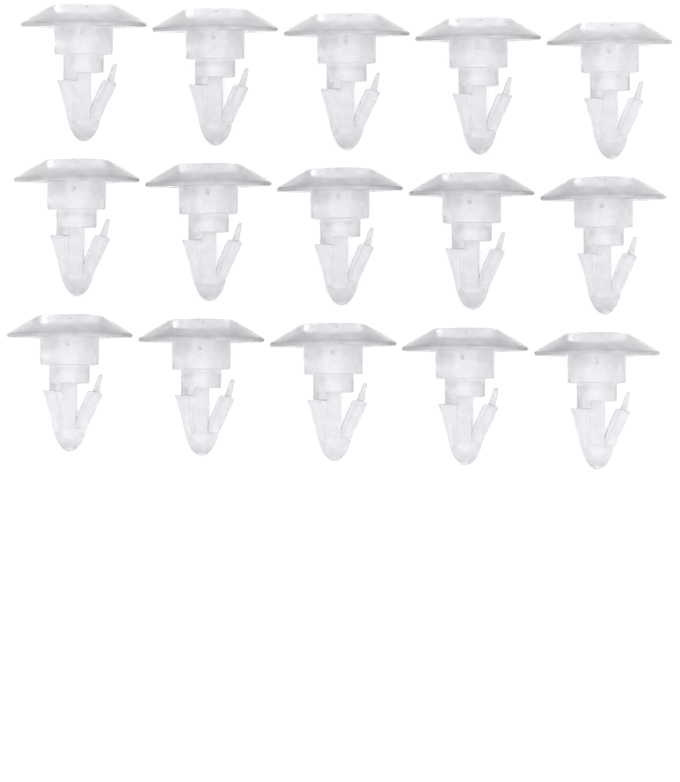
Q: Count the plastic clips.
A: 15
